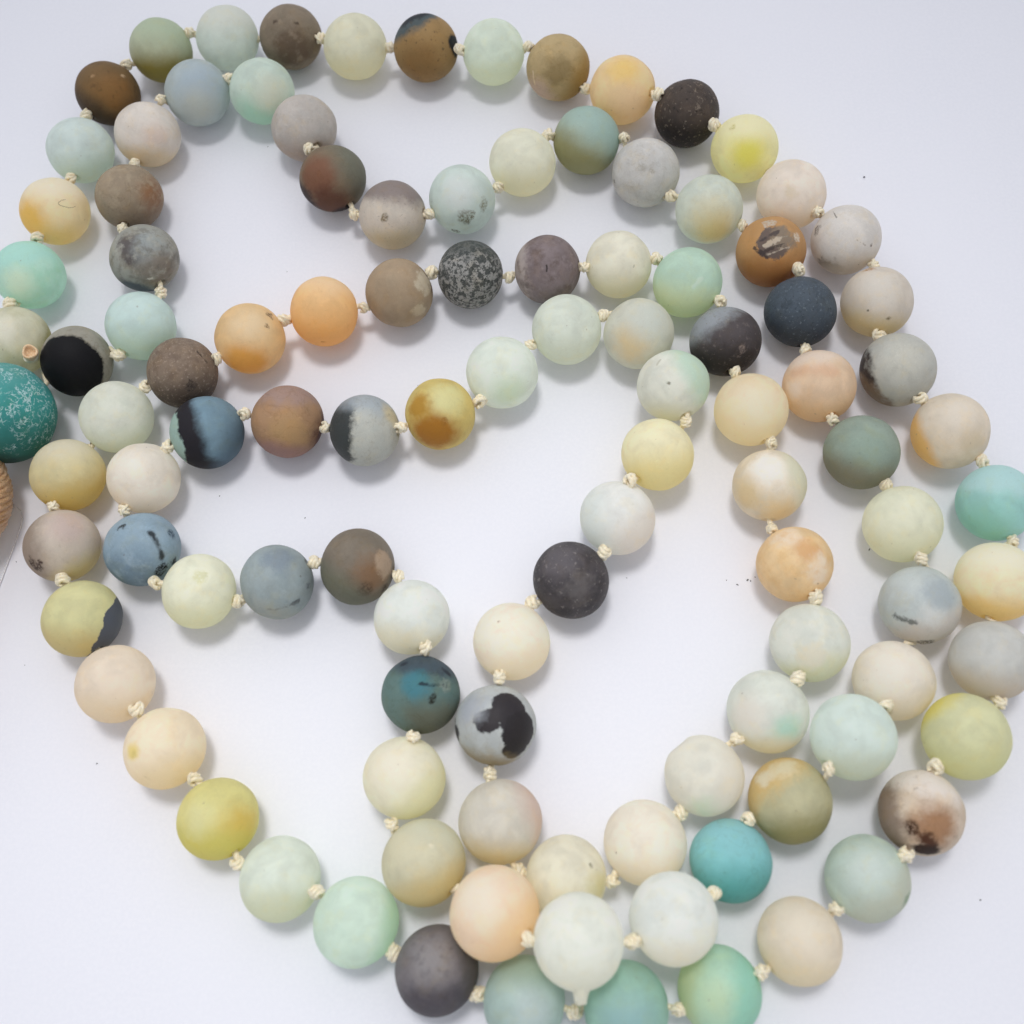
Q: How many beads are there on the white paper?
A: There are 109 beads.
